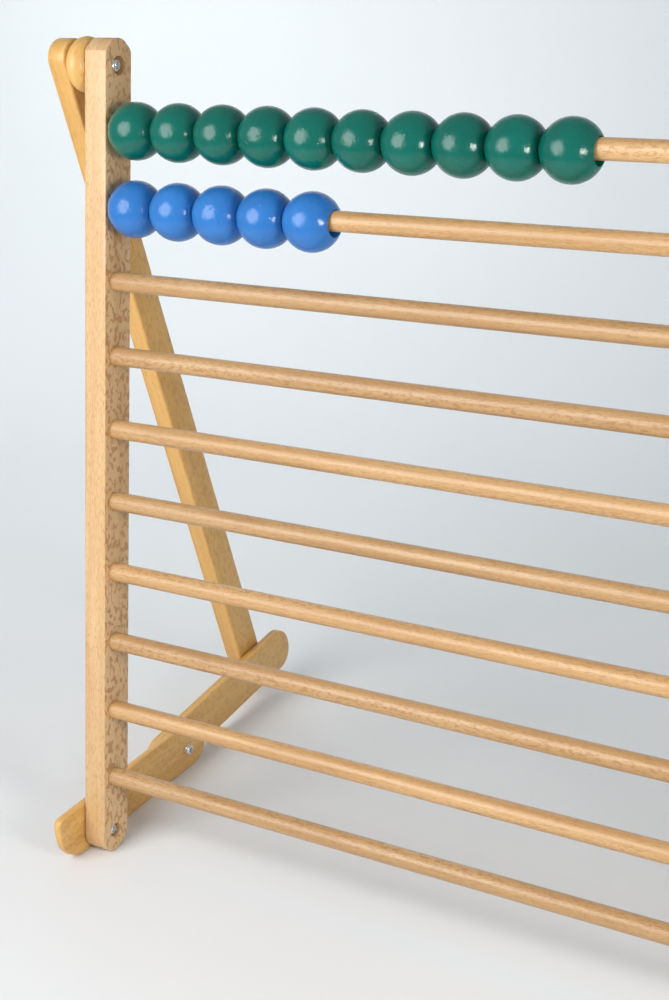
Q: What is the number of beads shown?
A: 15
